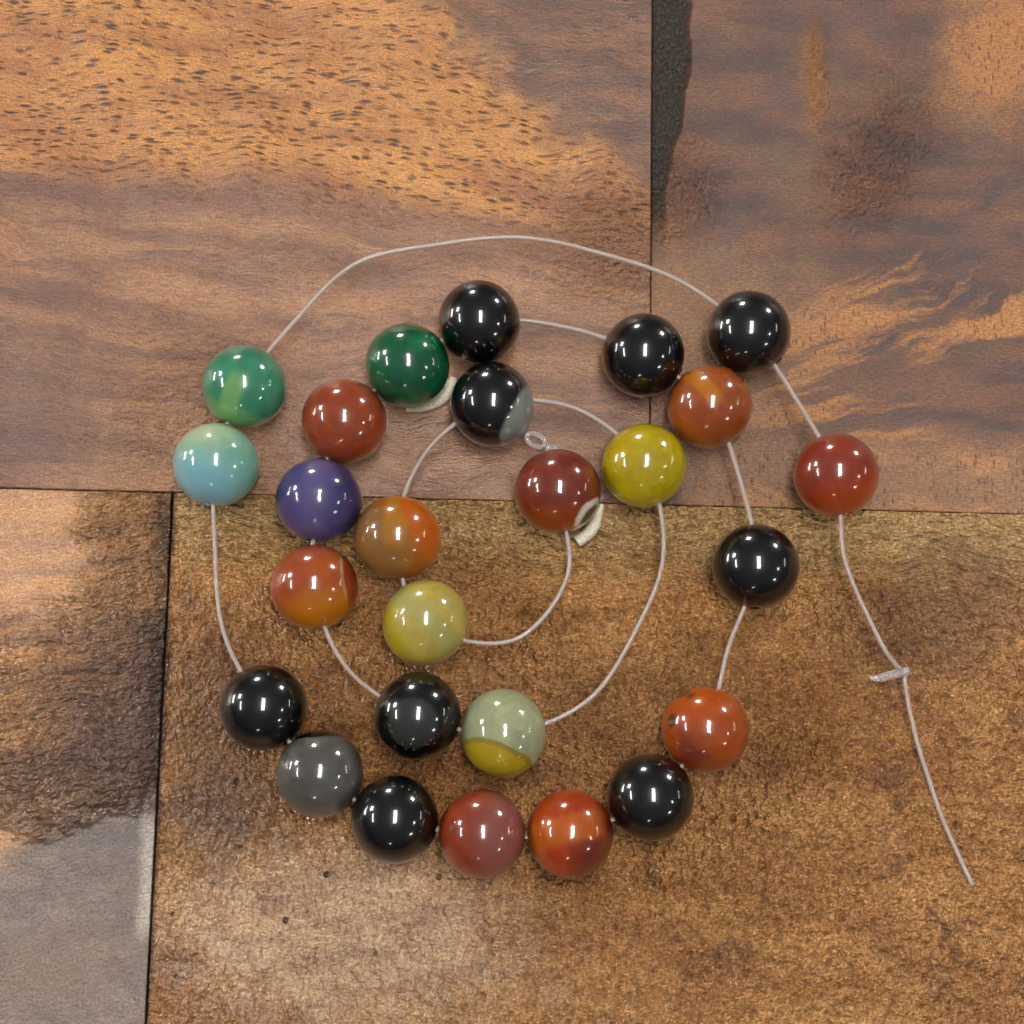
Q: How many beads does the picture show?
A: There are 26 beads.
